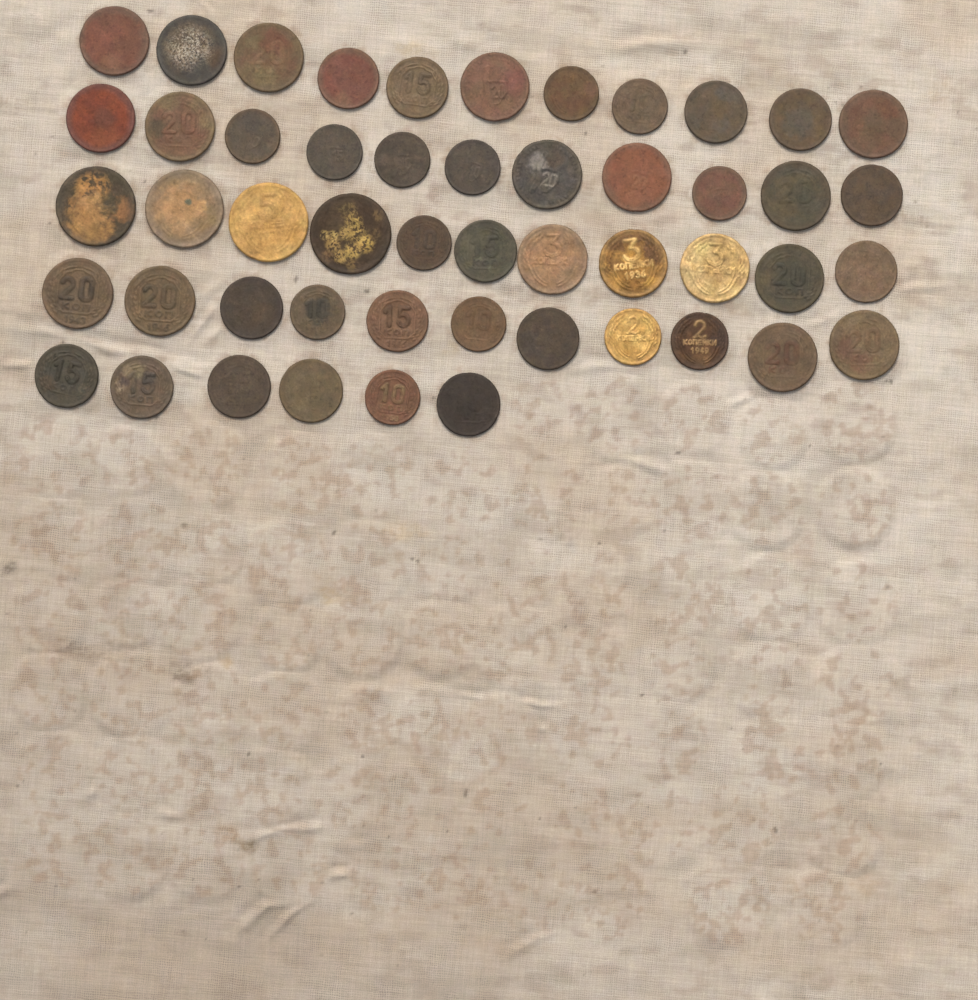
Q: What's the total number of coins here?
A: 50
